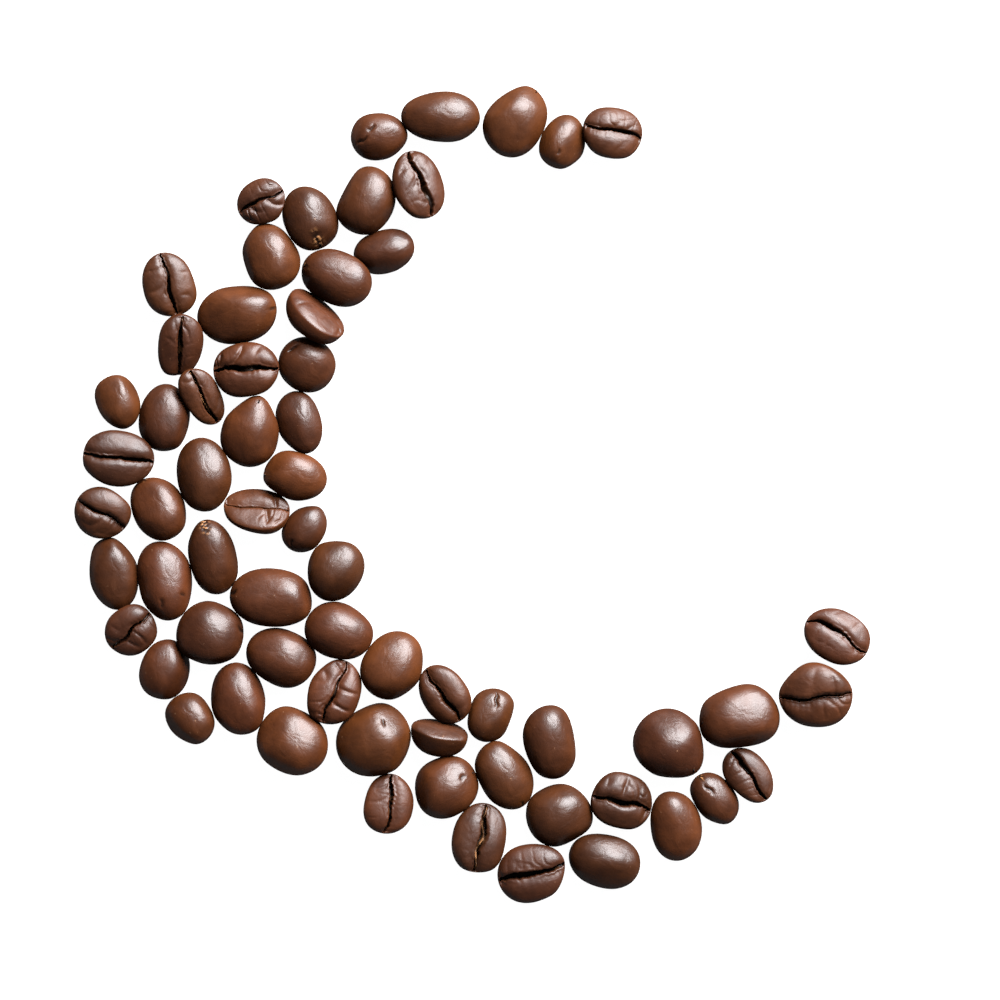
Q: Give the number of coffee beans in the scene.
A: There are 65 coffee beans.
